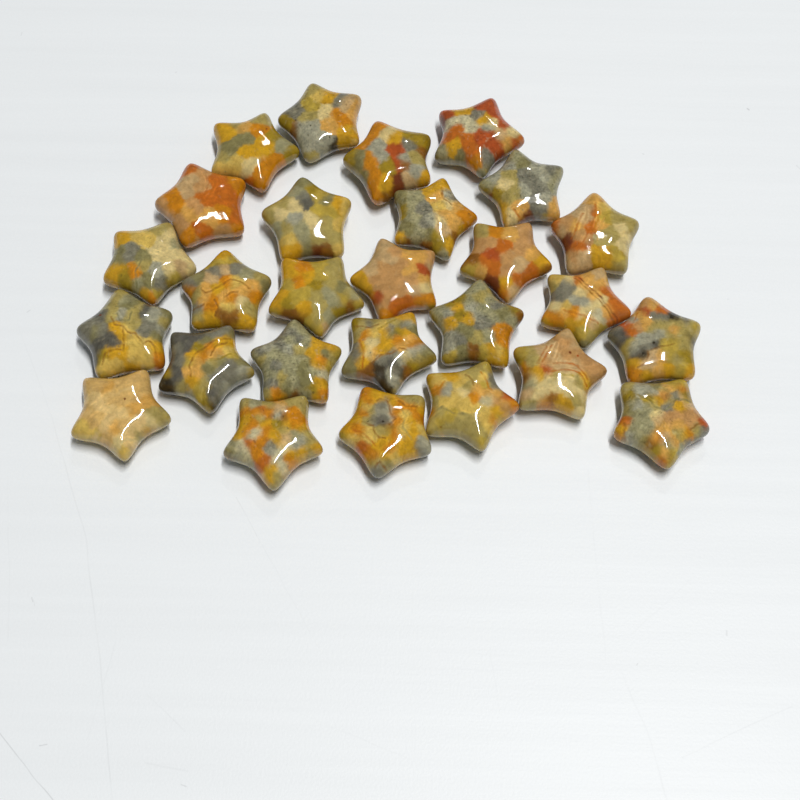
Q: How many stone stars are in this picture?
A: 27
